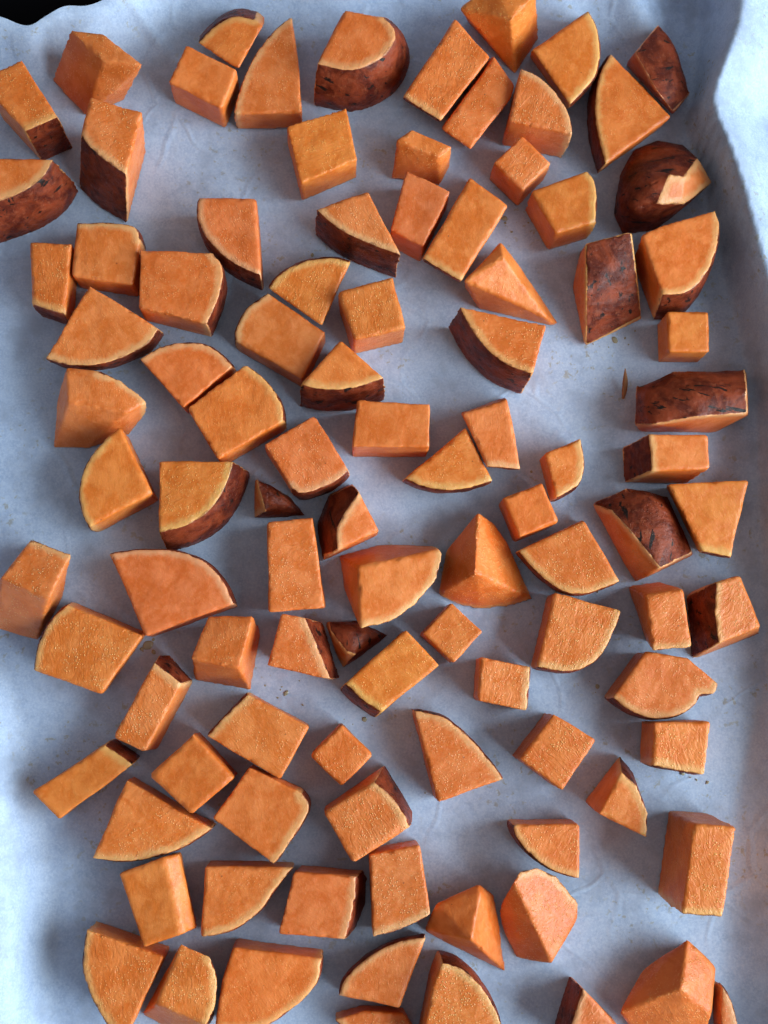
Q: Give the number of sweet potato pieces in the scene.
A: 100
